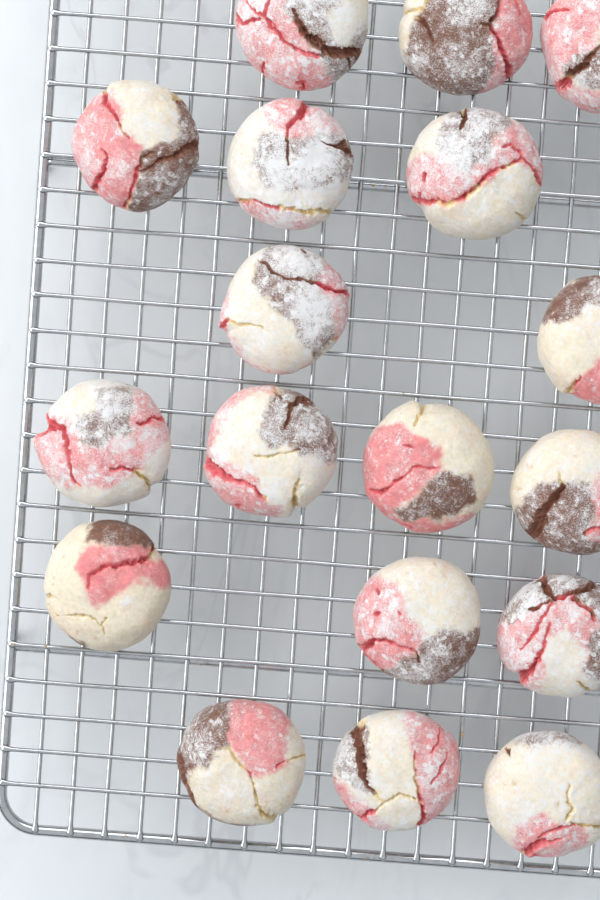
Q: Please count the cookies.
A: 18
